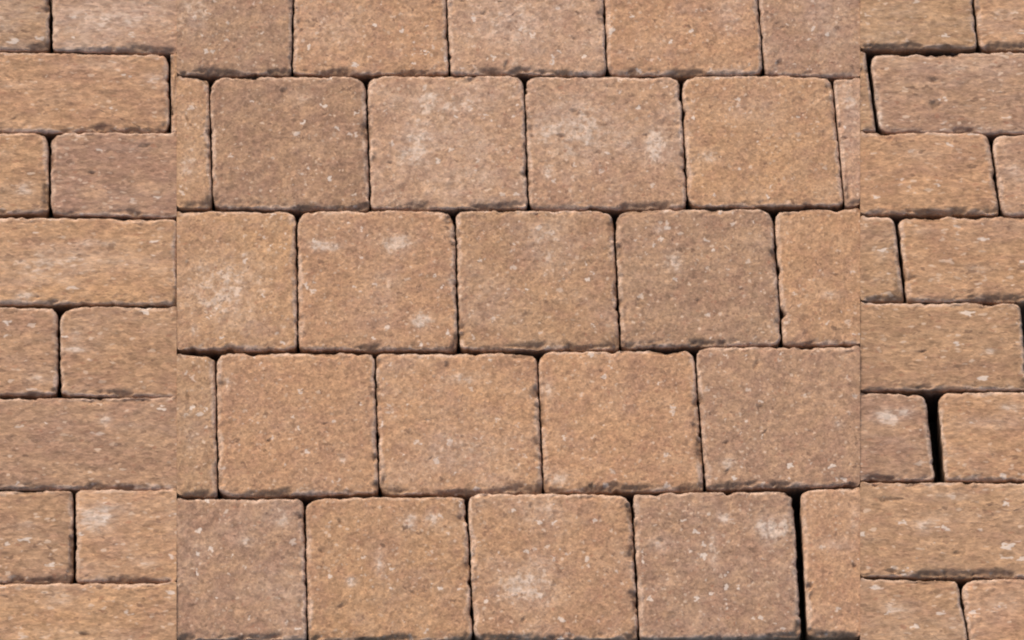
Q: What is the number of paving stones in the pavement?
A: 53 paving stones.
